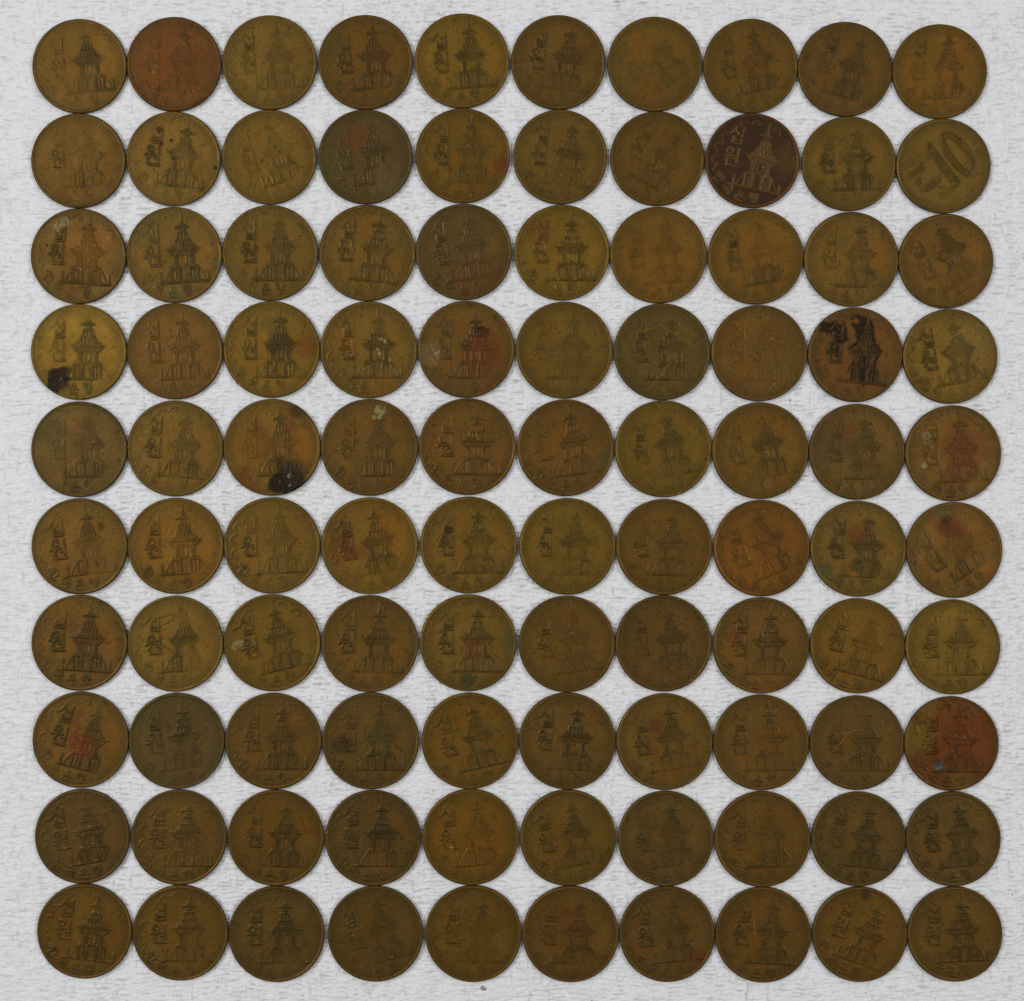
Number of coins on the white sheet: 100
